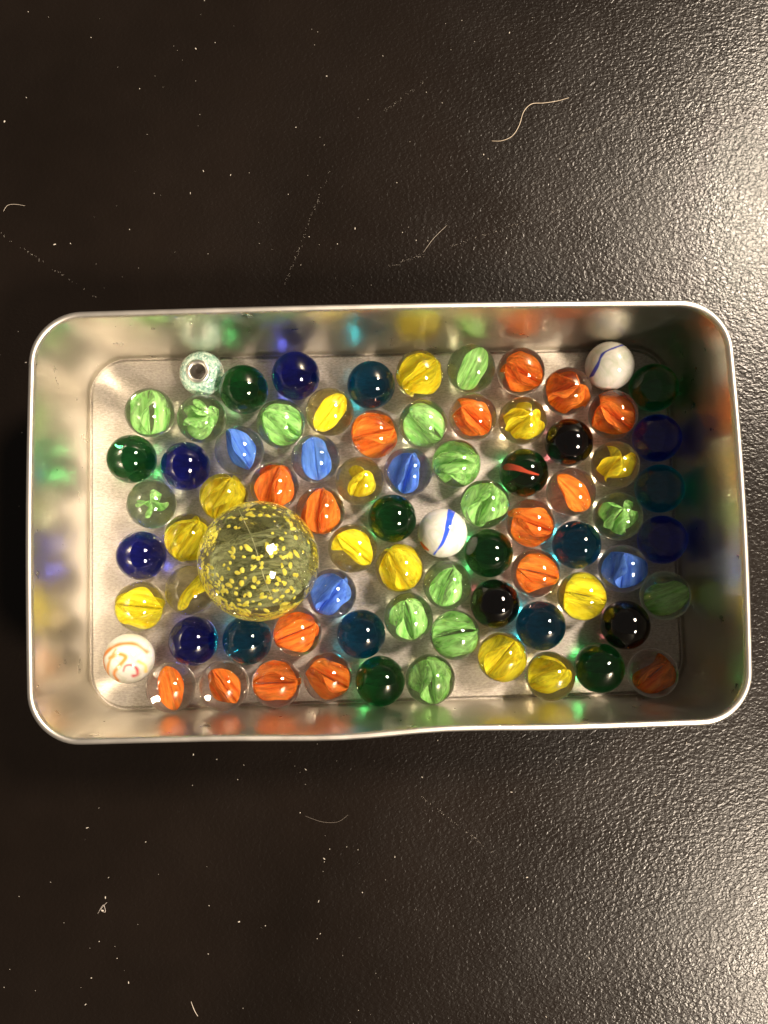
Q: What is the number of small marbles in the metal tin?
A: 75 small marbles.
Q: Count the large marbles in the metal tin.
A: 1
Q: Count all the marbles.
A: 76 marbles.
